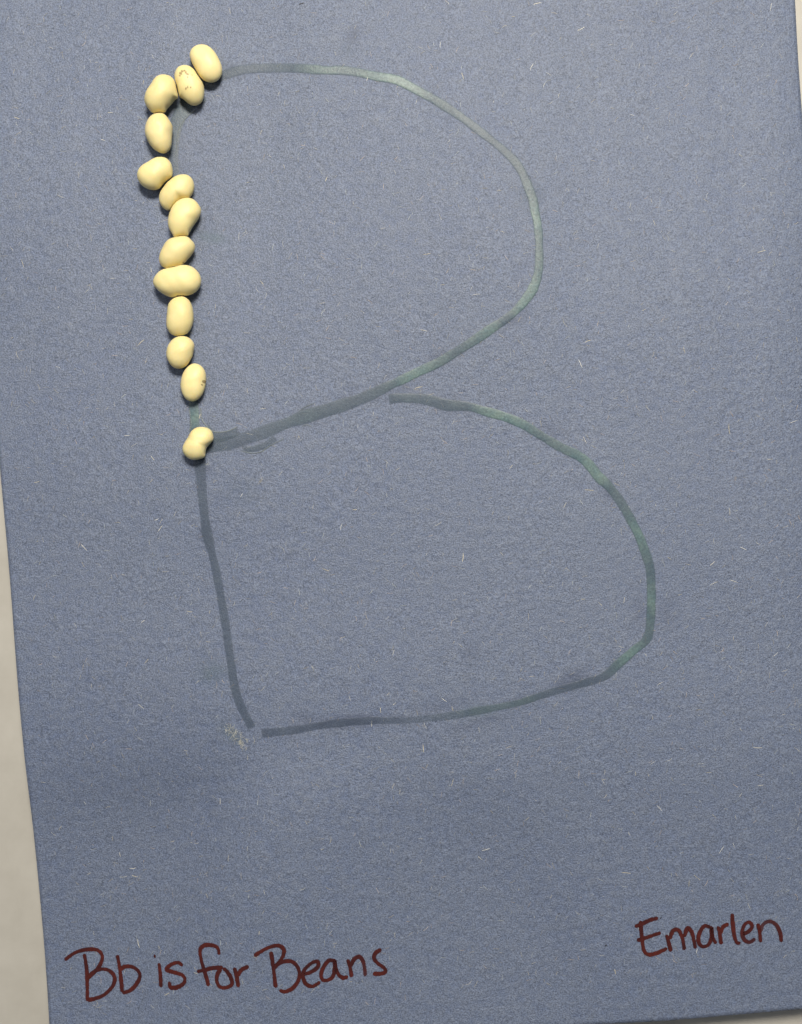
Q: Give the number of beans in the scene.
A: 13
